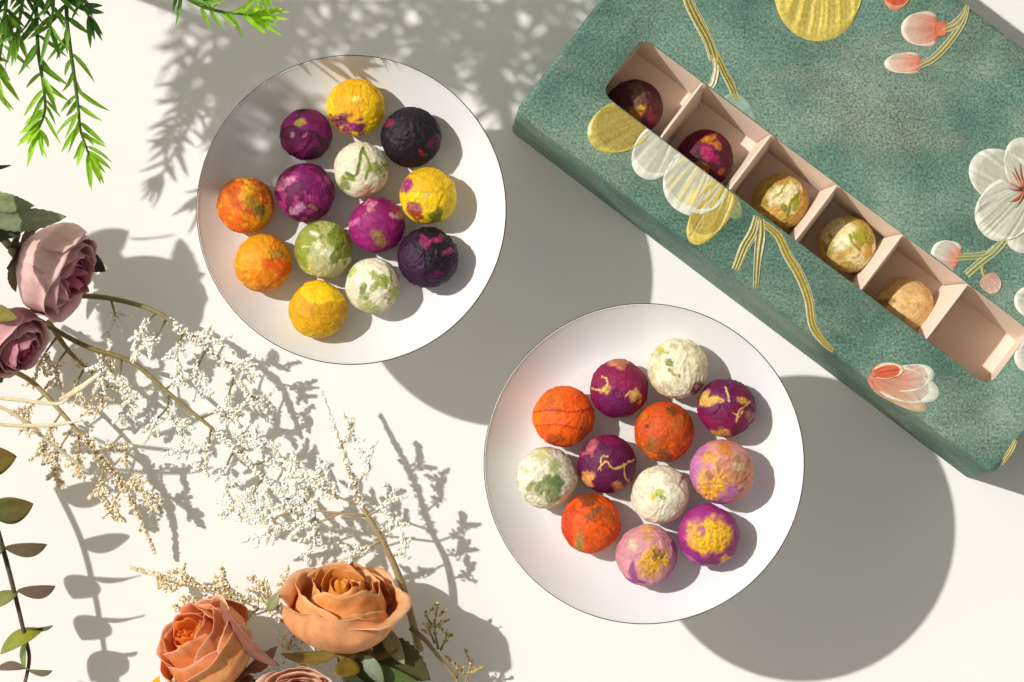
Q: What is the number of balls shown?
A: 30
